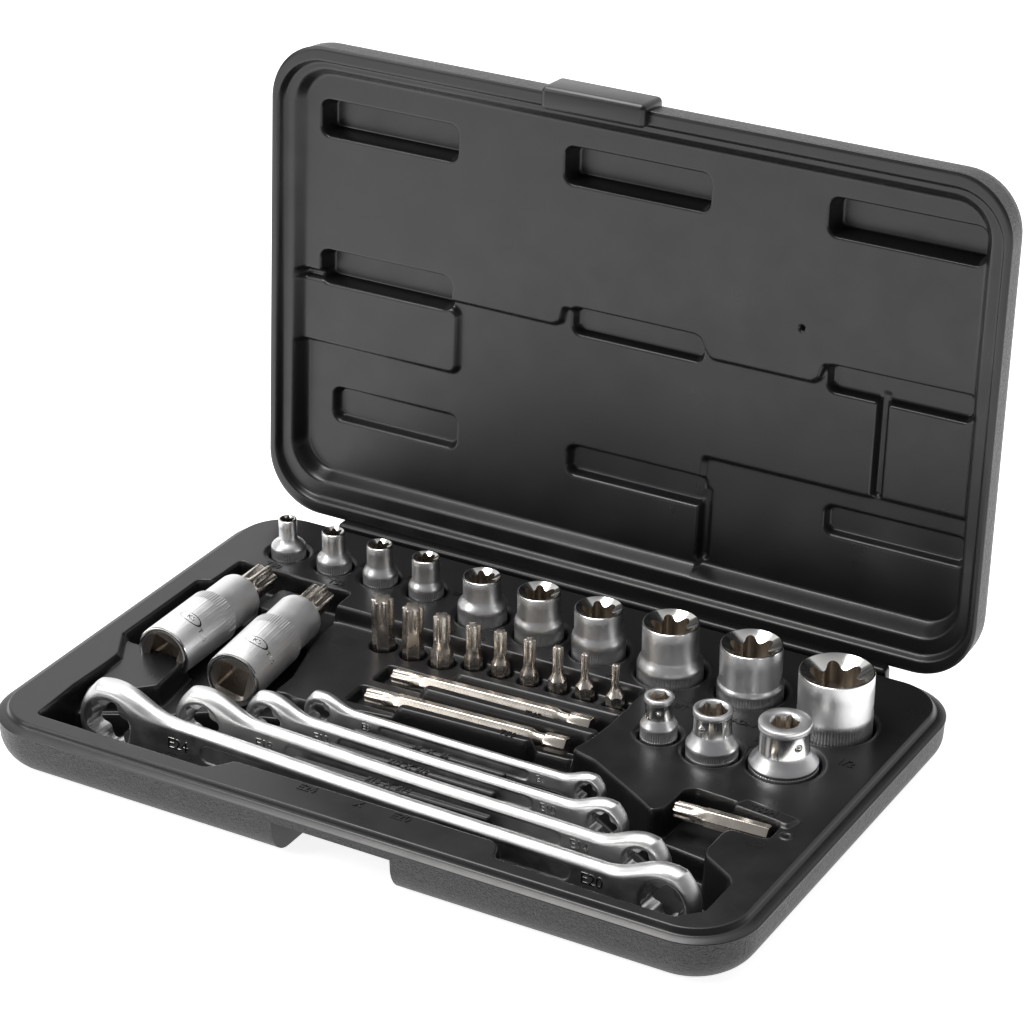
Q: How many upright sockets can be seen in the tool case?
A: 13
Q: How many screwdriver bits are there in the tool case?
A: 12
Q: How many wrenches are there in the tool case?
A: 4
